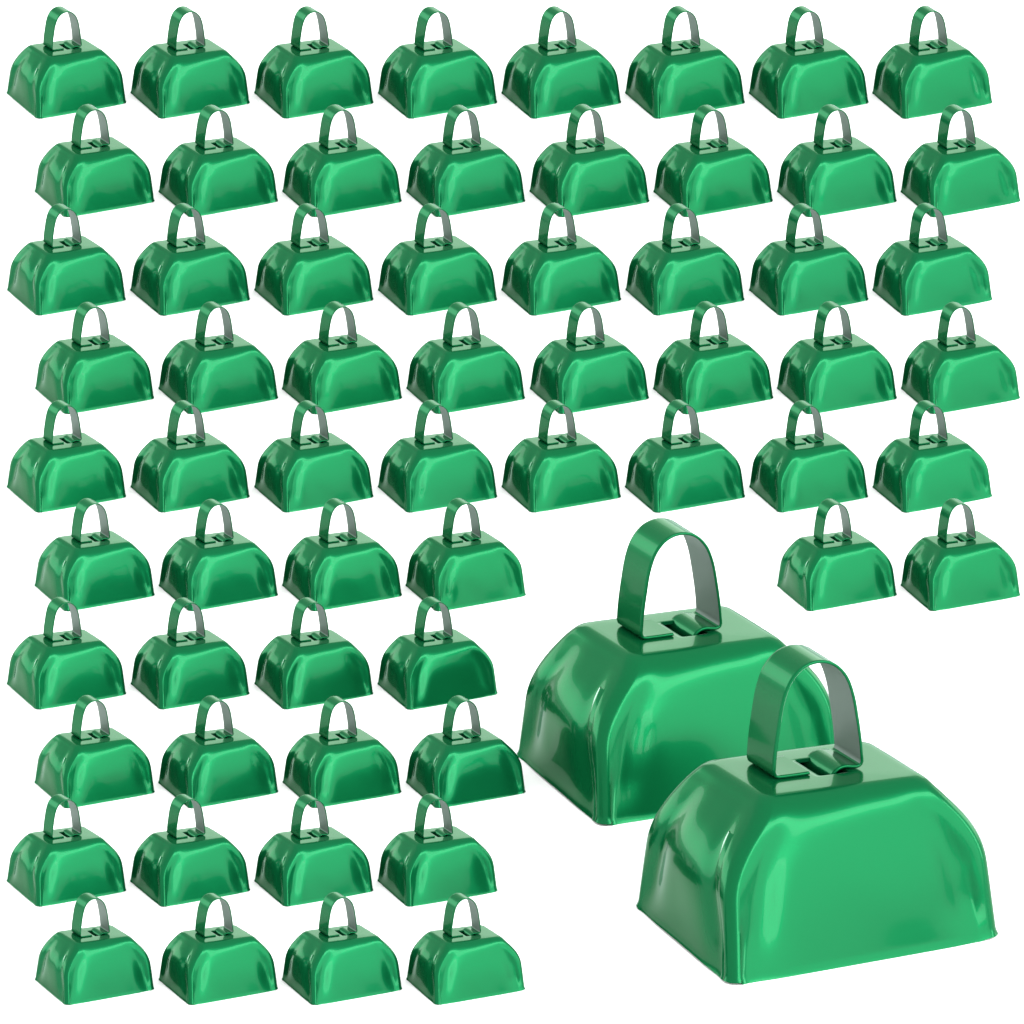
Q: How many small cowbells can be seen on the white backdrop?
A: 62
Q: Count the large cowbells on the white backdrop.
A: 2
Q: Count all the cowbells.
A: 64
